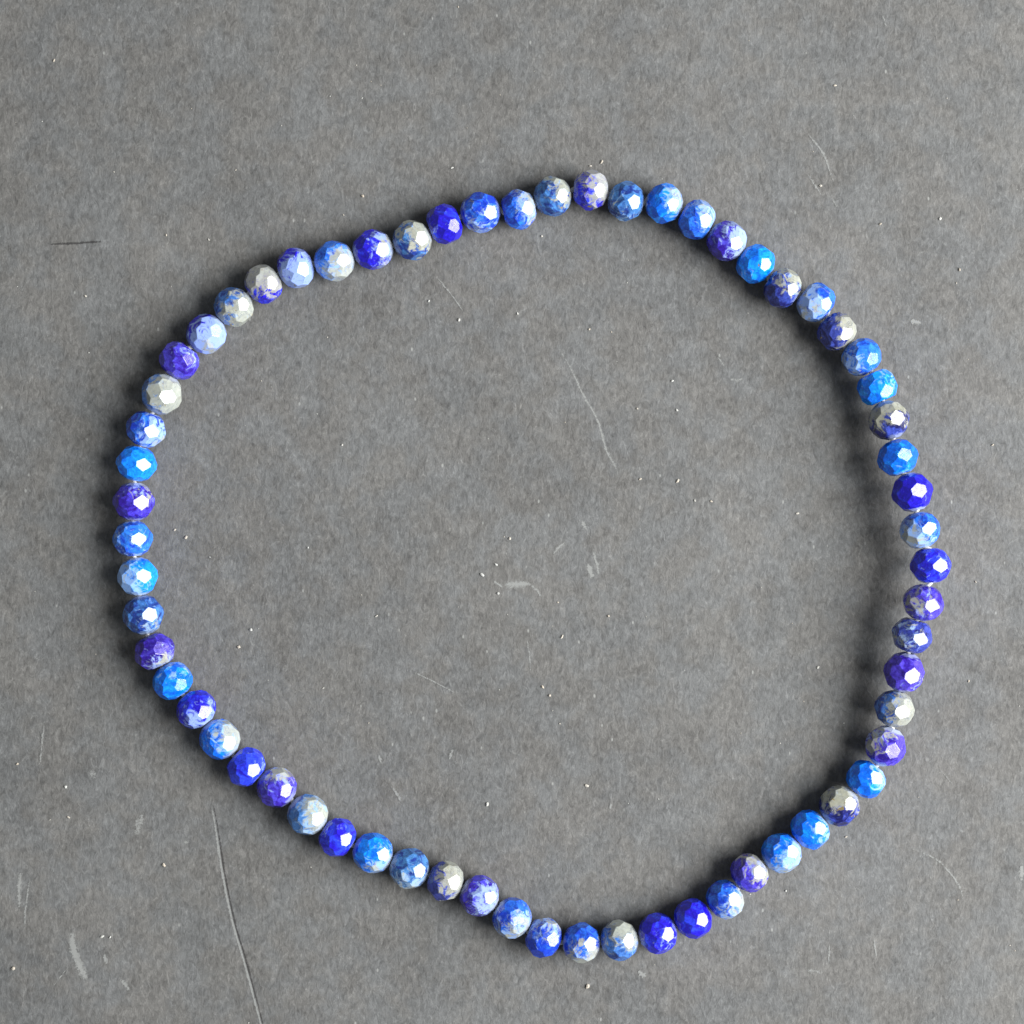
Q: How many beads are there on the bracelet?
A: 64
